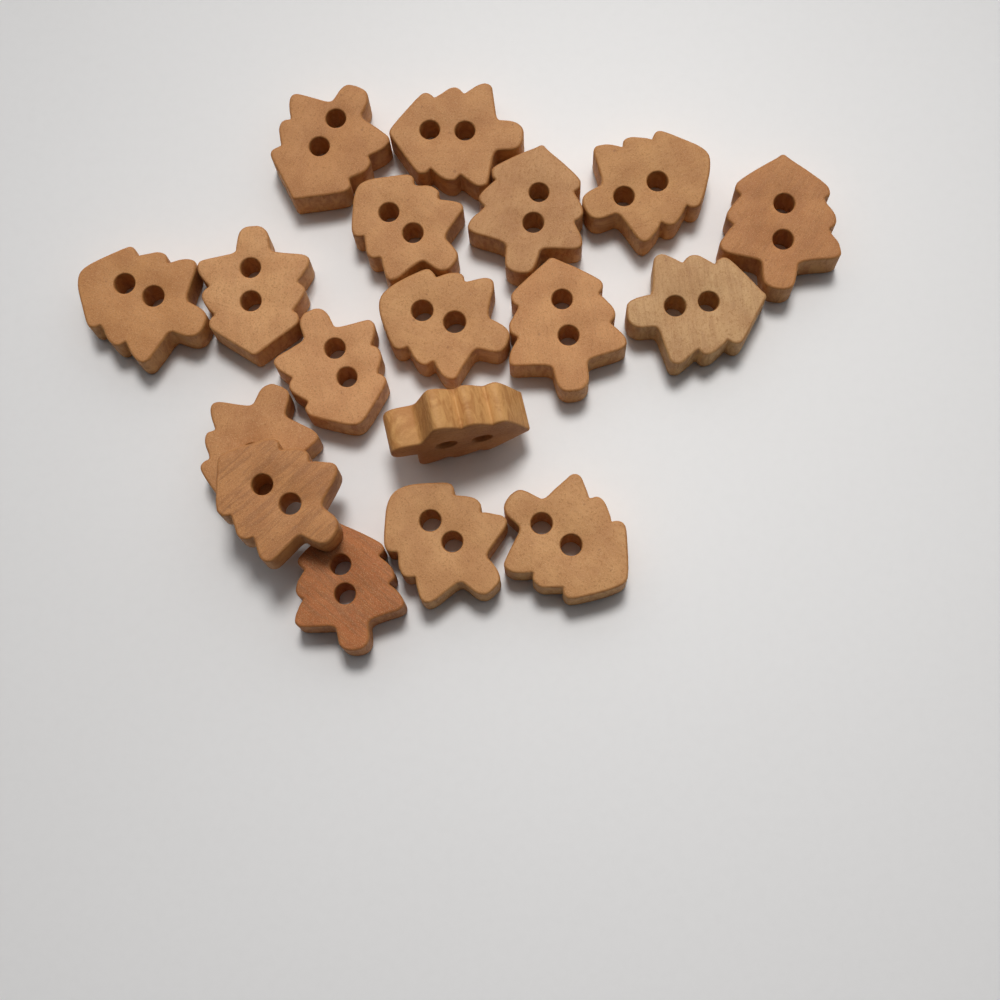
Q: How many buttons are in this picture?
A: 18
